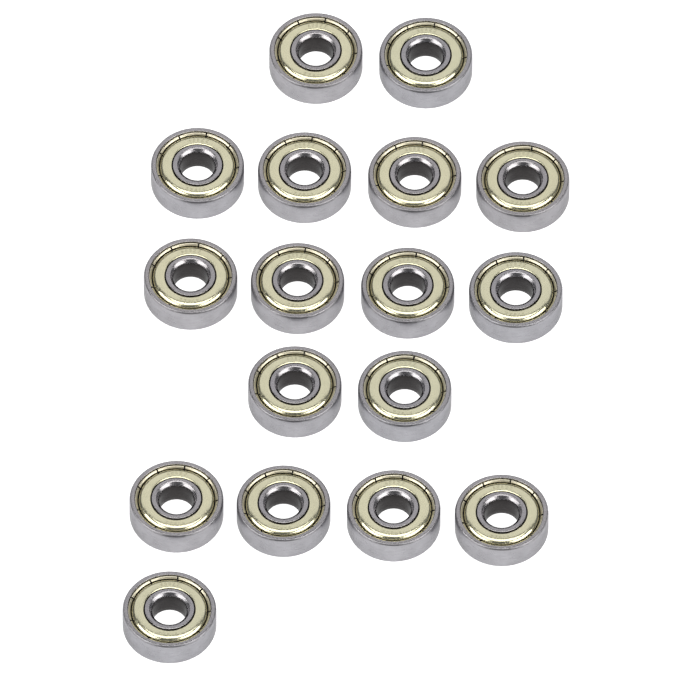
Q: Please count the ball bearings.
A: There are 17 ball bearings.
